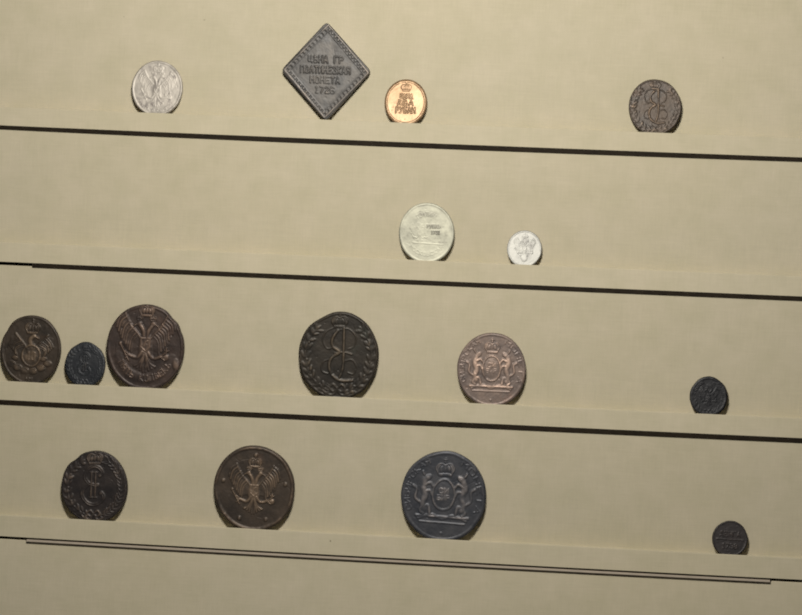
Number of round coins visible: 15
